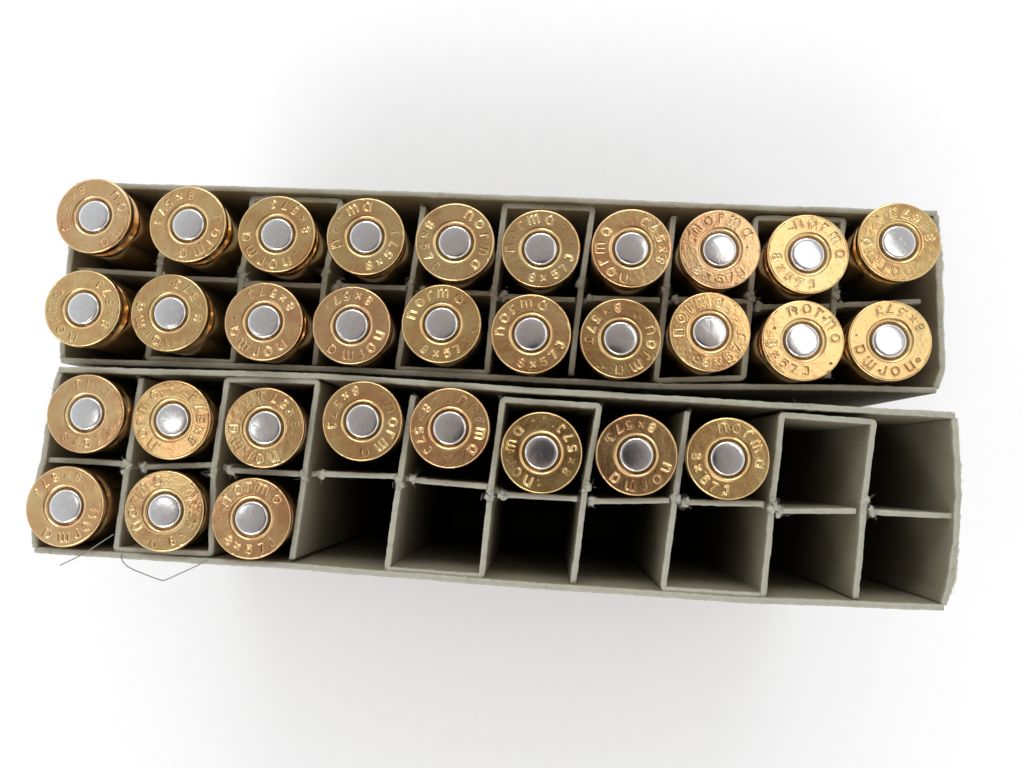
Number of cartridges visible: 31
